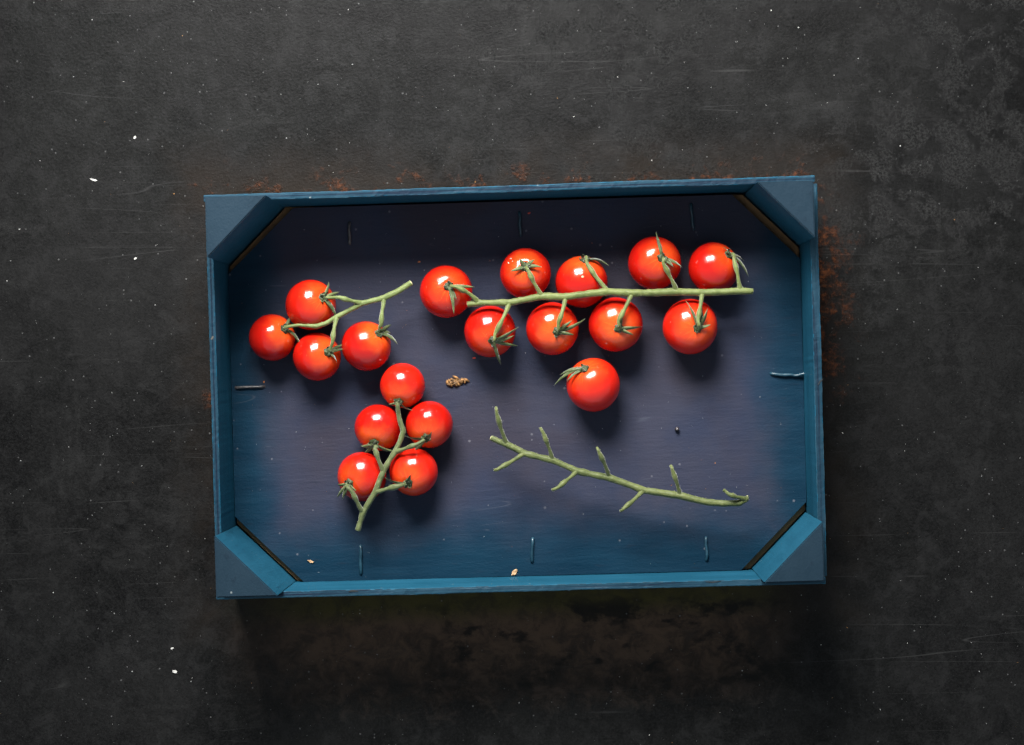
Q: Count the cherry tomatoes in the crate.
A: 19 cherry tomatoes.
